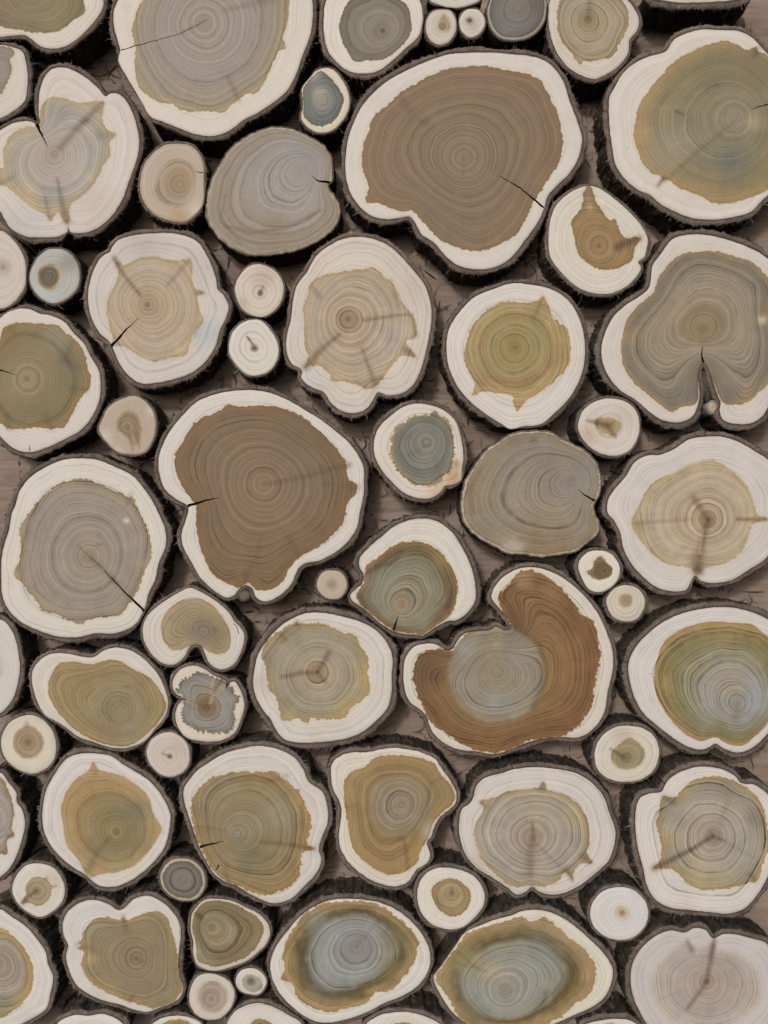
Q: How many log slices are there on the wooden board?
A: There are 70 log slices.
